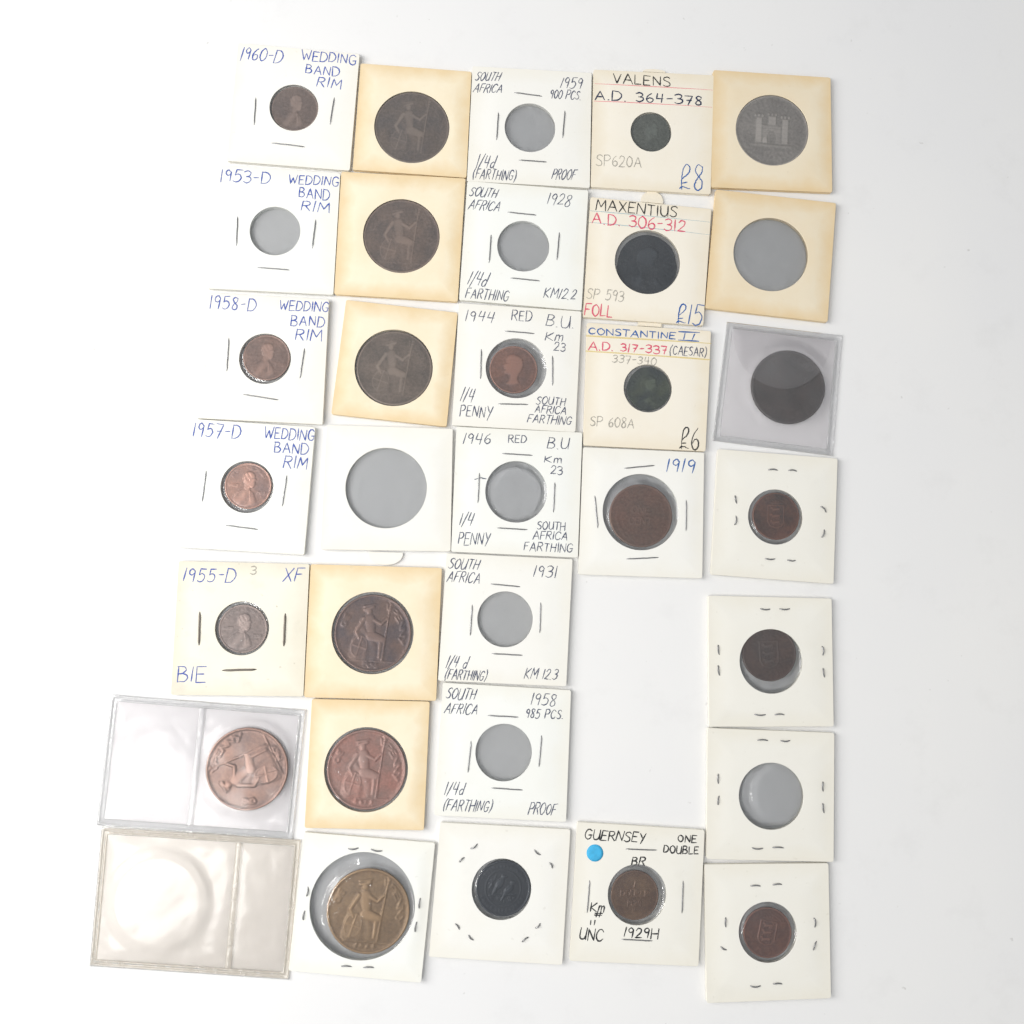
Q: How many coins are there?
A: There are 23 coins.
